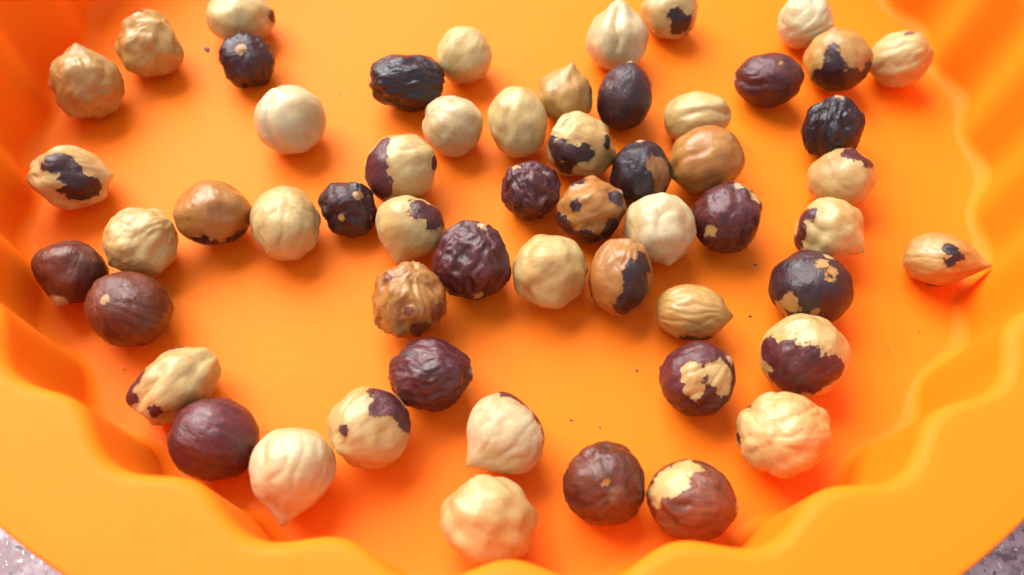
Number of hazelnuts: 56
